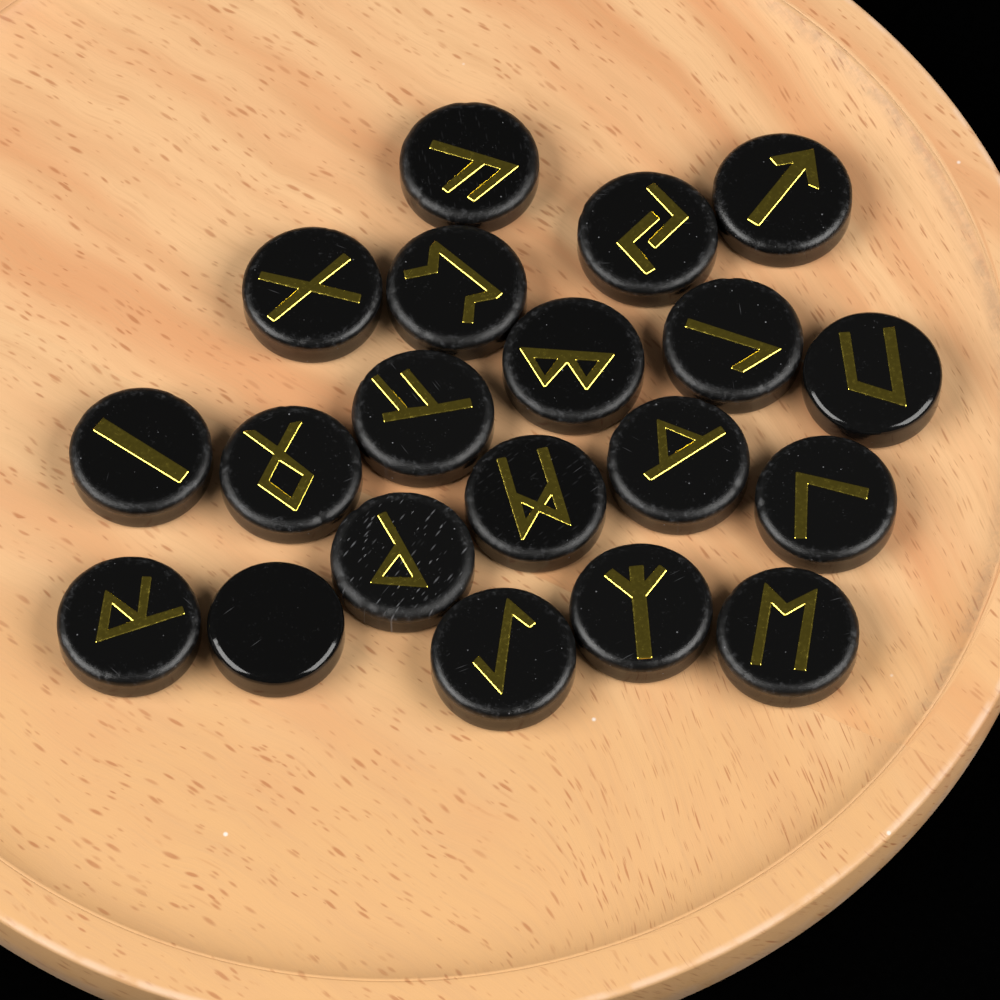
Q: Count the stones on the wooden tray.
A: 20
